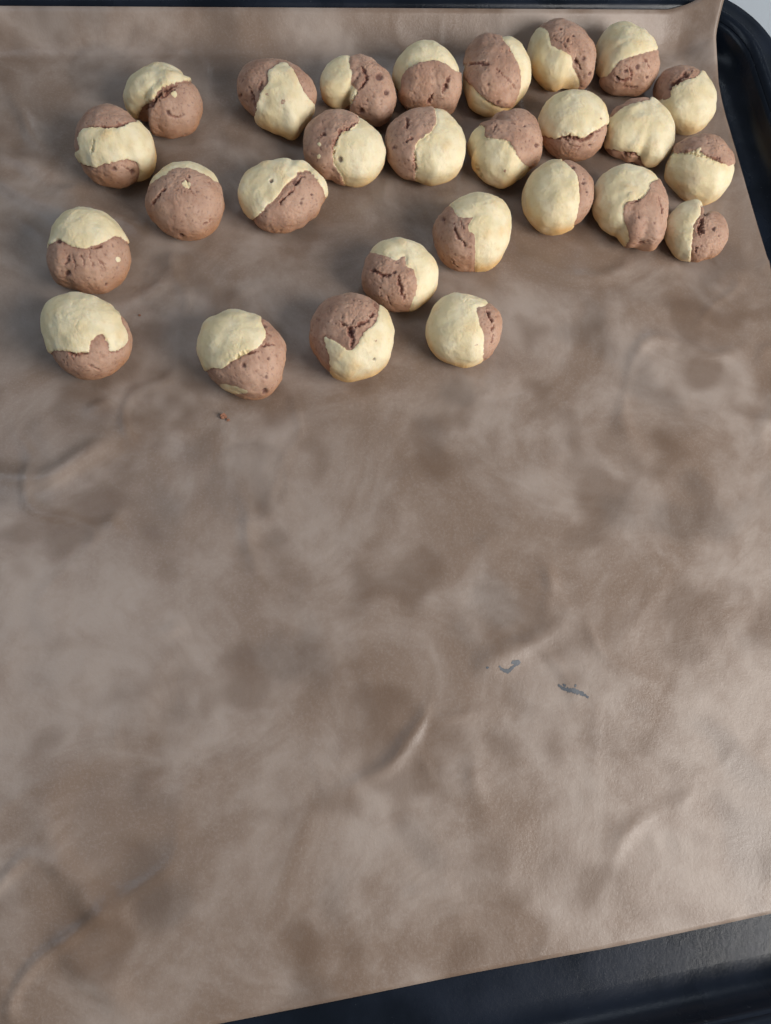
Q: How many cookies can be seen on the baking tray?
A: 27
